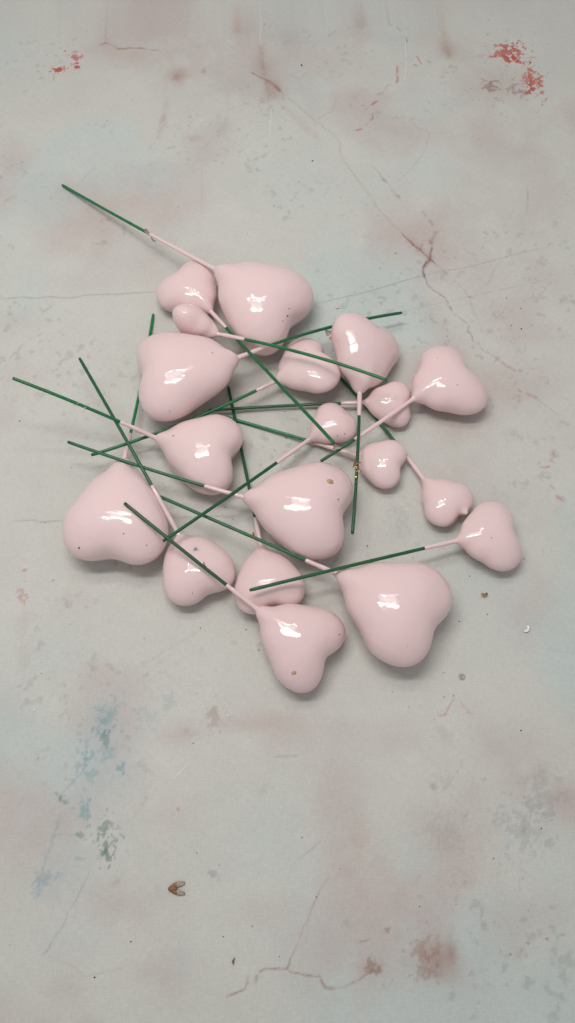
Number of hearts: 19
